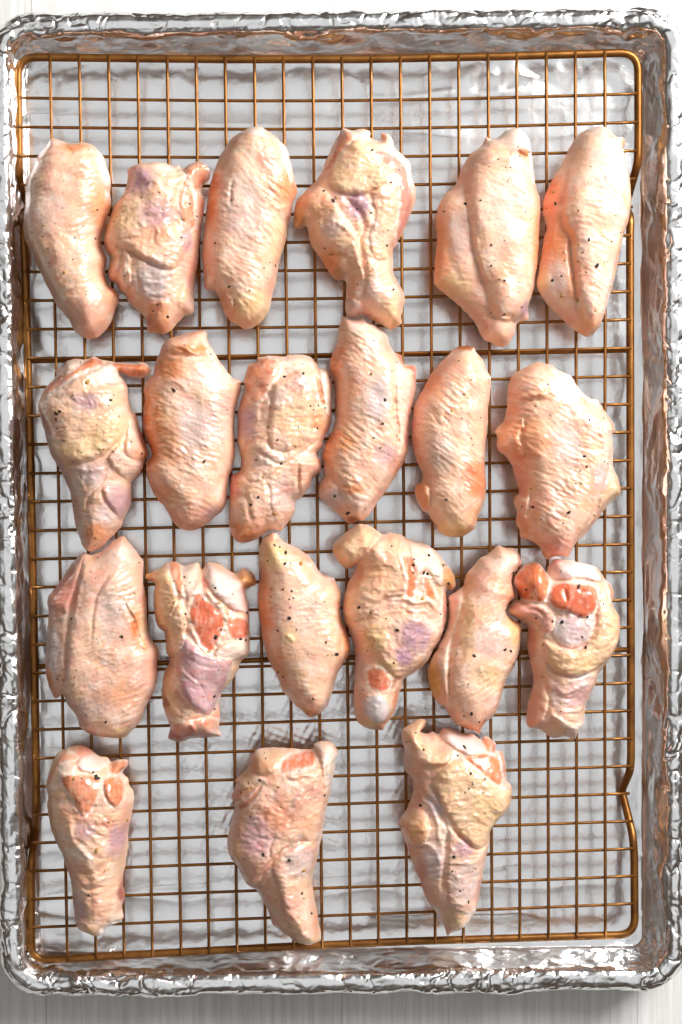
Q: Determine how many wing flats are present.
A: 11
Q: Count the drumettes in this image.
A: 10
